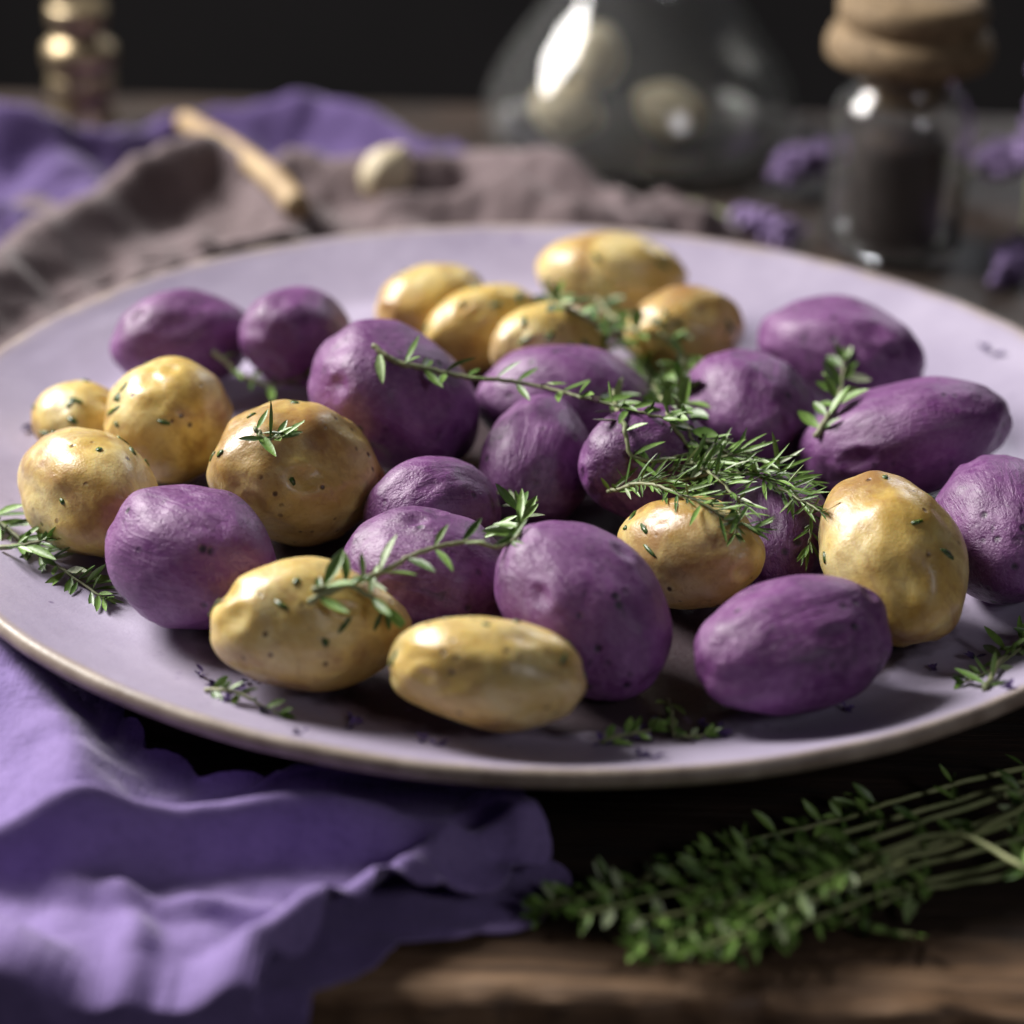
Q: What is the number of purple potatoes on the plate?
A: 16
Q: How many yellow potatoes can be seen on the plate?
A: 13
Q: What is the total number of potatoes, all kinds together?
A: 29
